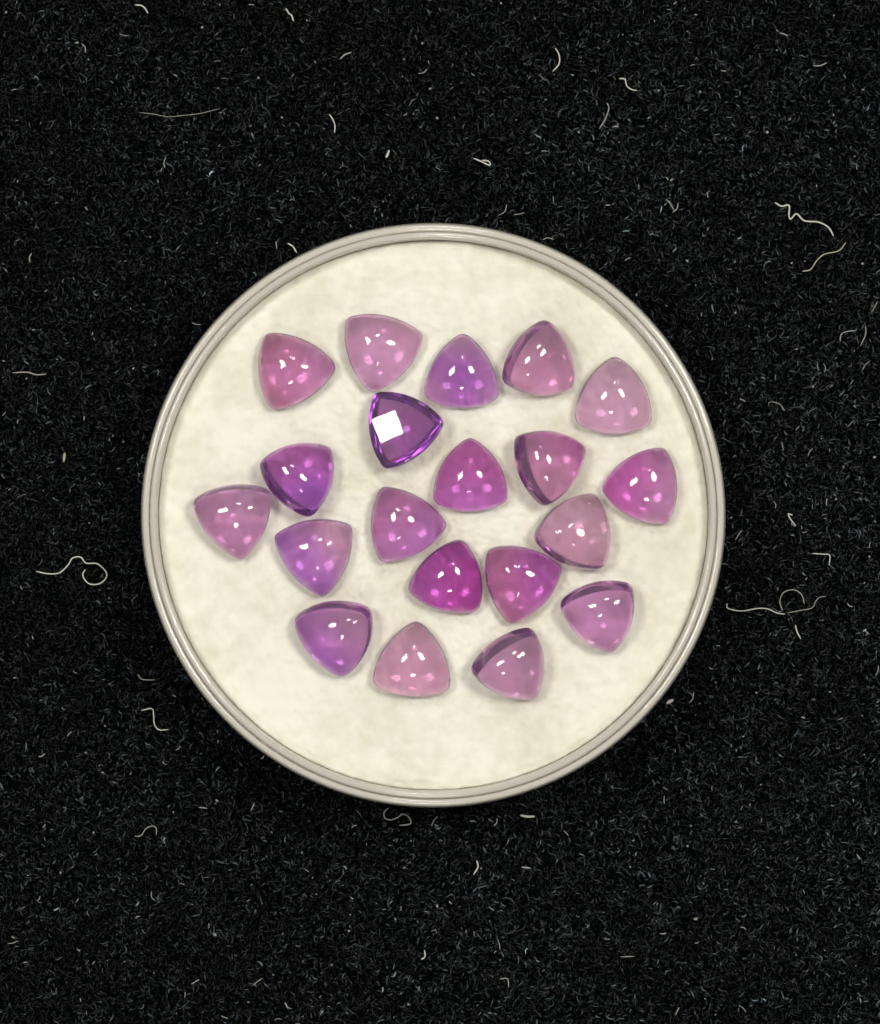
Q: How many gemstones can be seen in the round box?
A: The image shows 20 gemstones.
